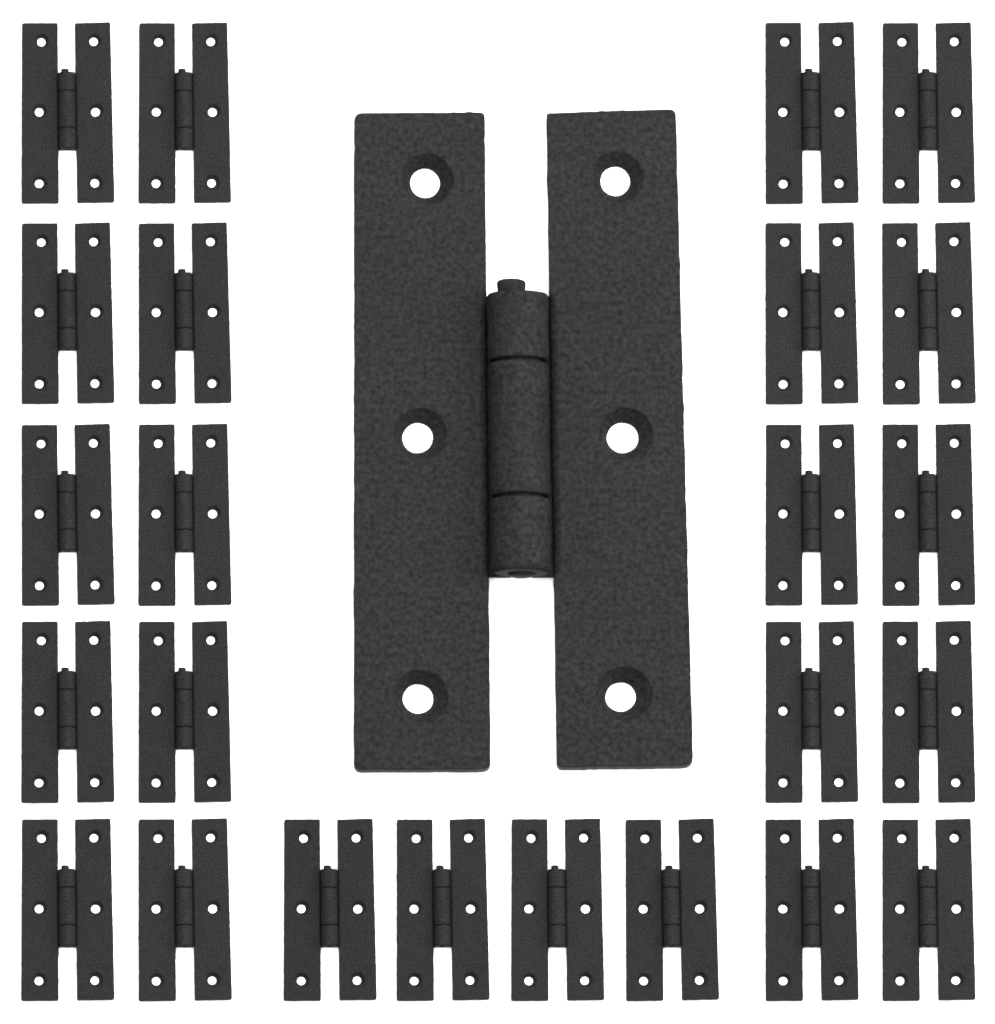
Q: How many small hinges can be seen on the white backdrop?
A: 24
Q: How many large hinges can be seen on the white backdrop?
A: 1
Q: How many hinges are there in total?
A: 25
